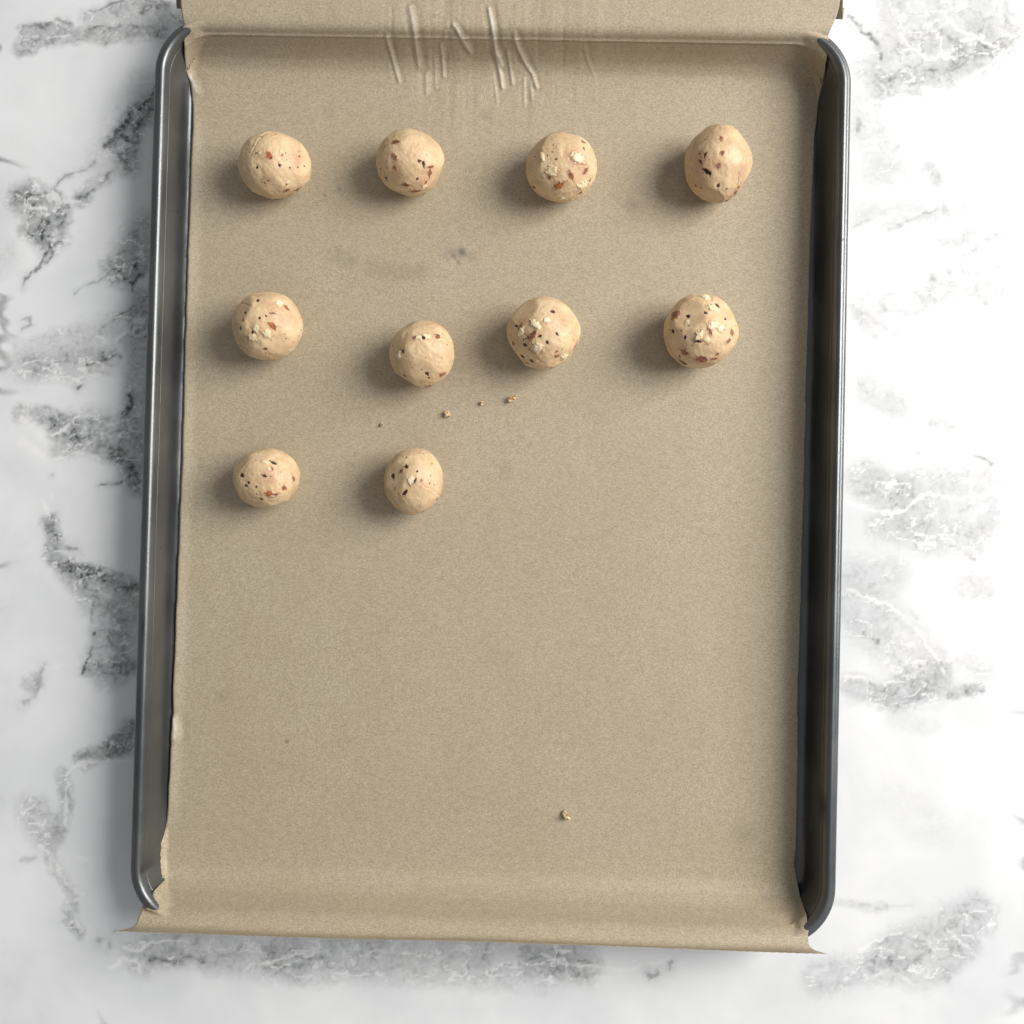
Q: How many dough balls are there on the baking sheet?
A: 10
